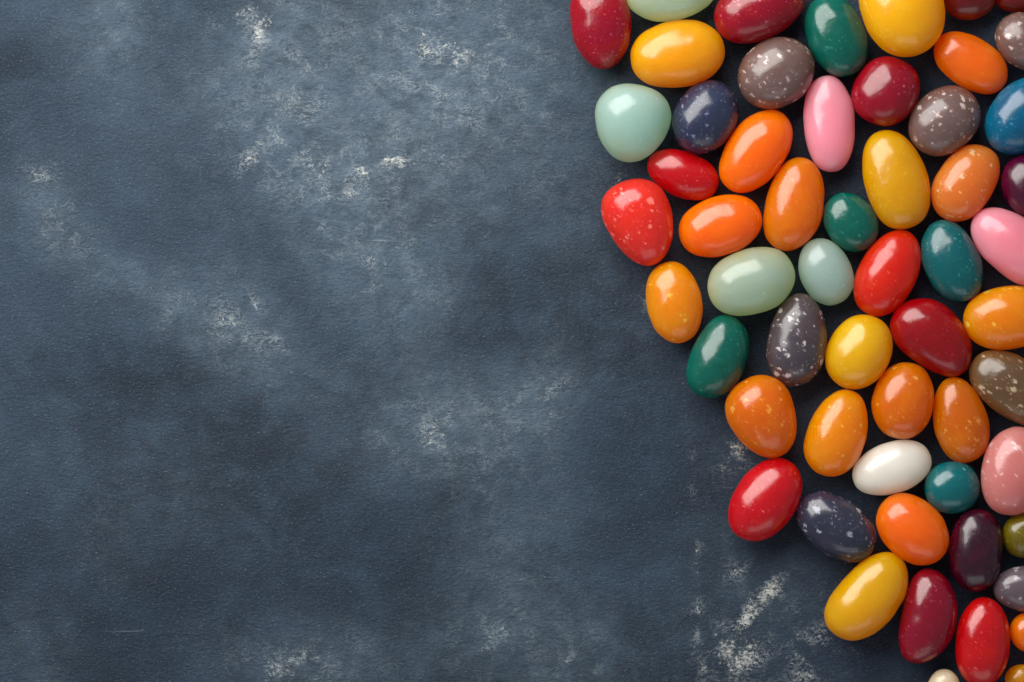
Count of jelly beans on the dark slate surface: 57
